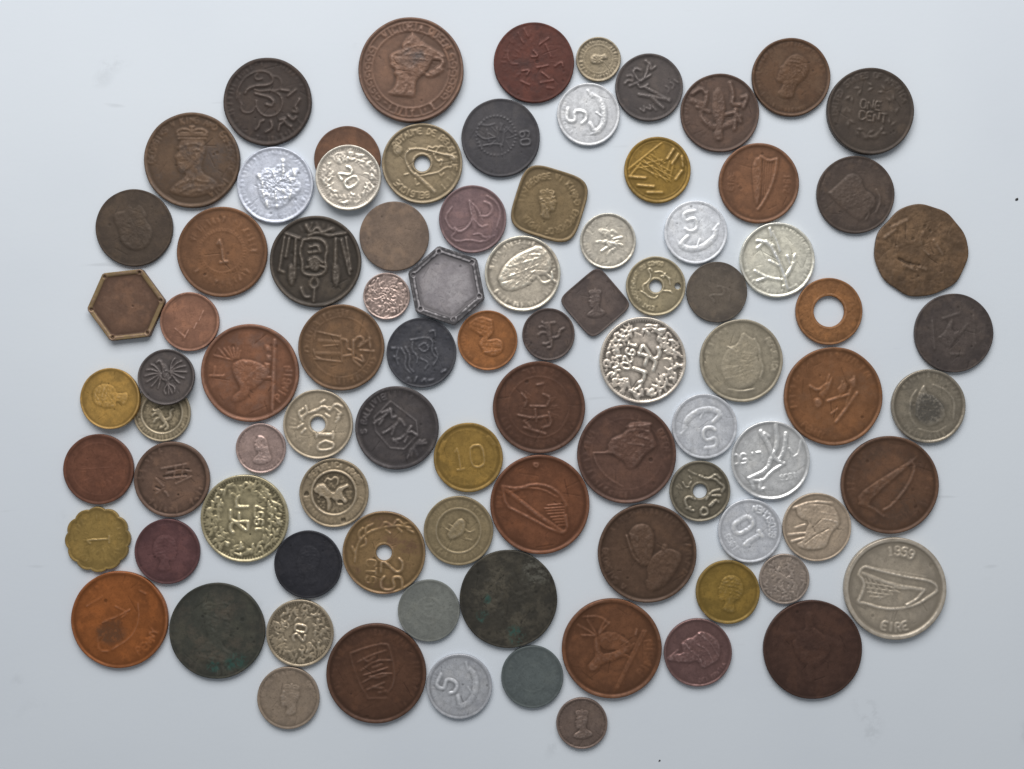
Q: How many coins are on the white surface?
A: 89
